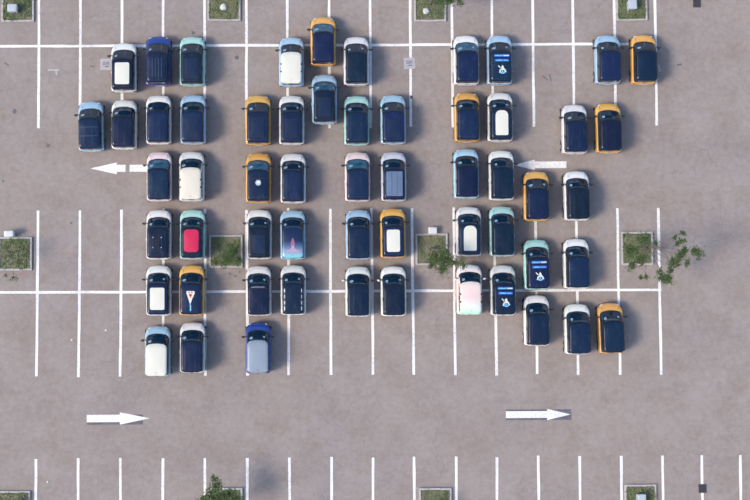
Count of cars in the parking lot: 57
